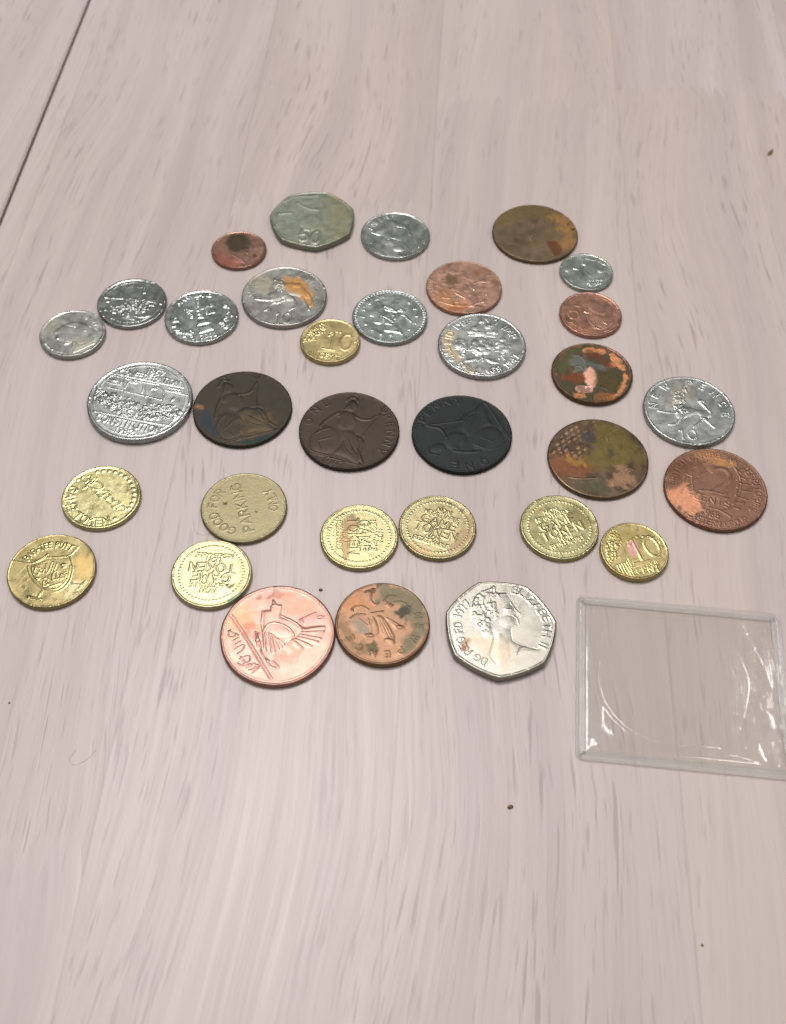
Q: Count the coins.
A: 33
